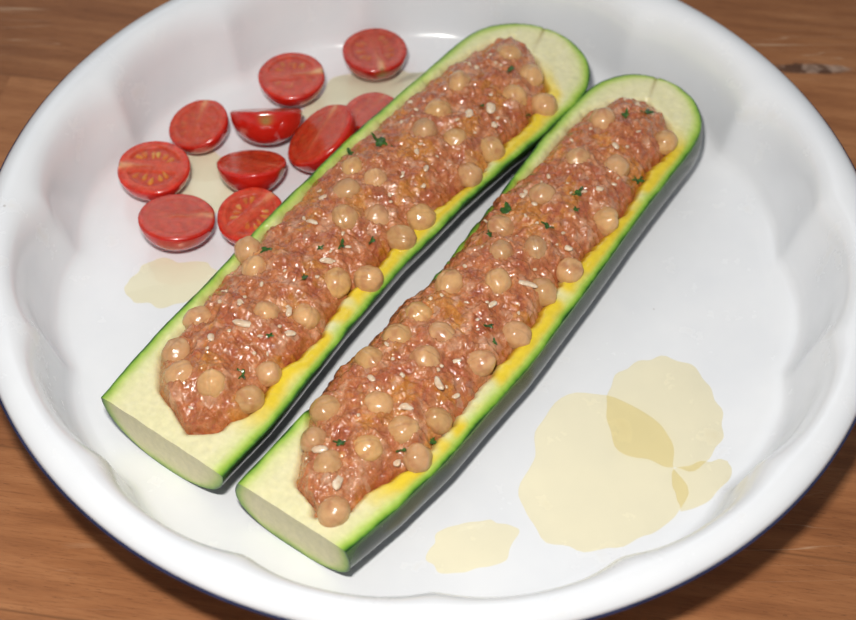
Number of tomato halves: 10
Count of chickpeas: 58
